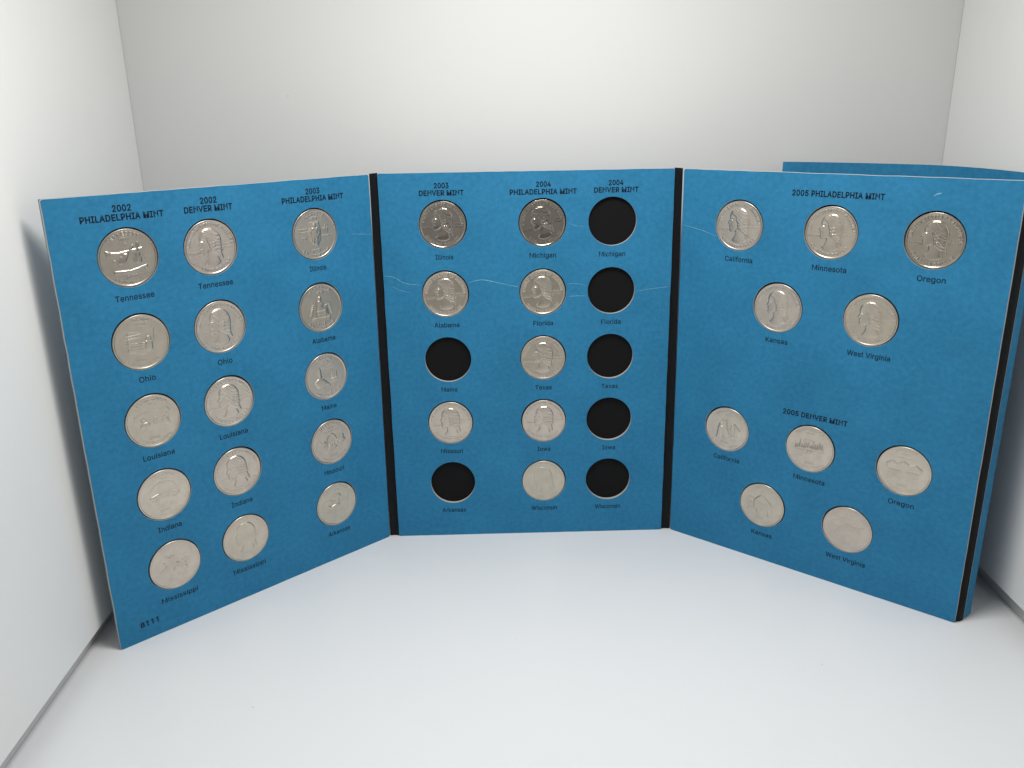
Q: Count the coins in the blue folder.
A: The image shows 33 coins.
